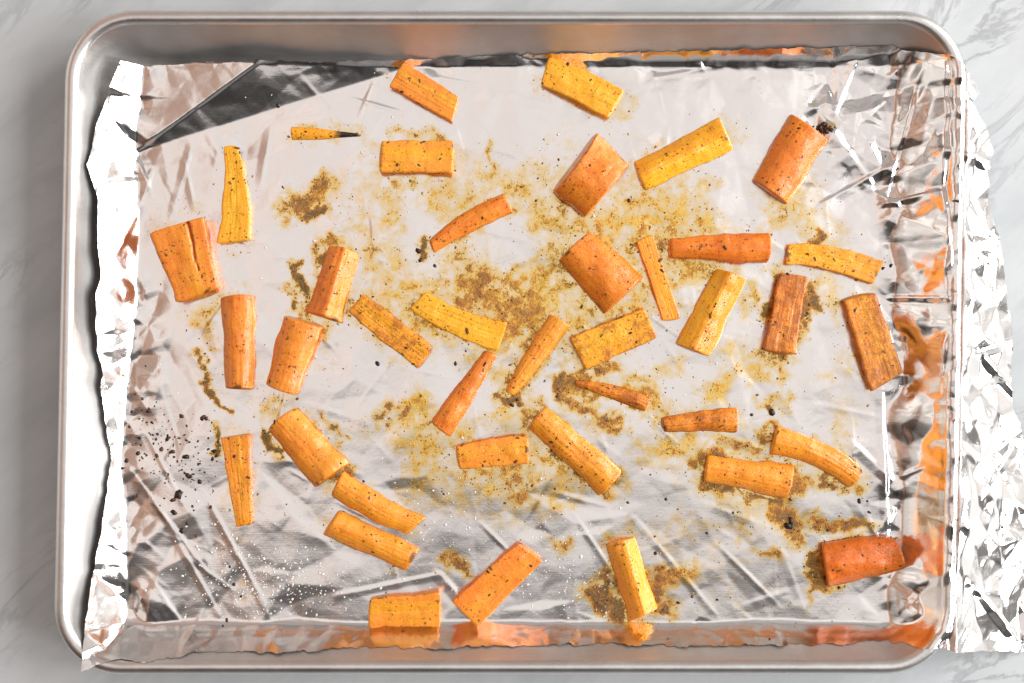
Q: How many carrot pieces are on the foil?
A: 39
